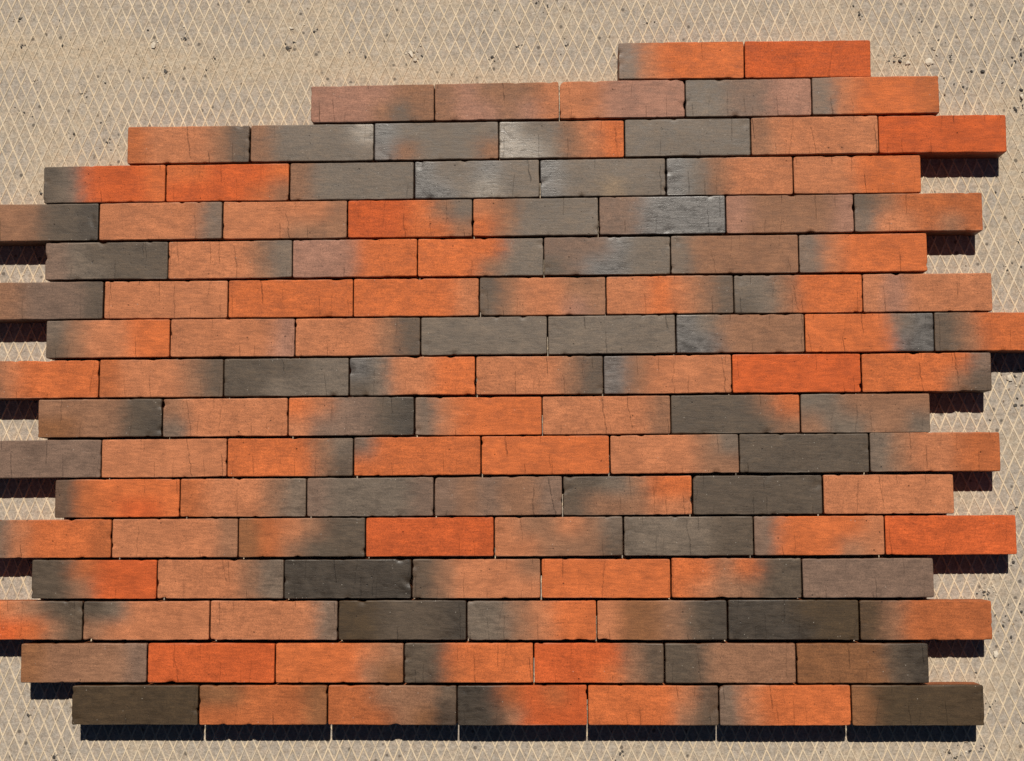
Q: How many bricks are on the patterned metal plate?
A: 119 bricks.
